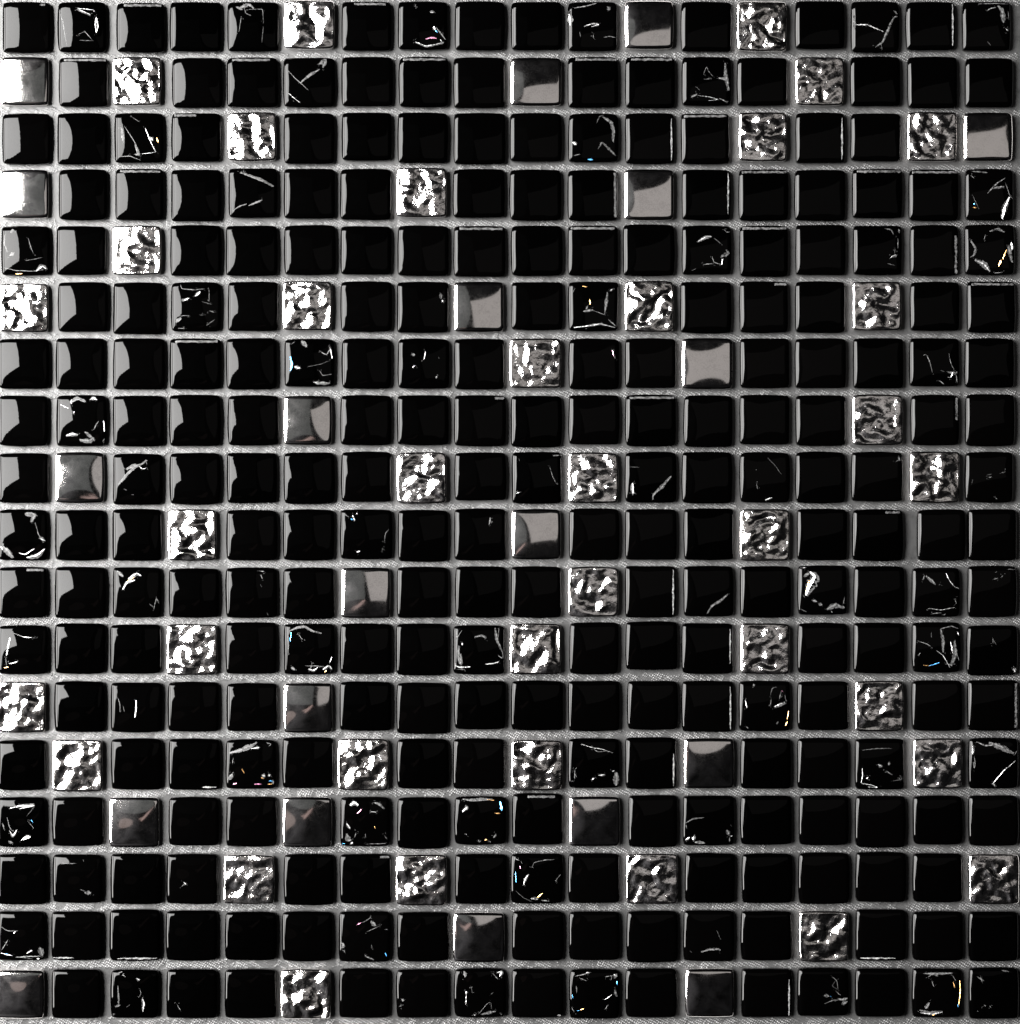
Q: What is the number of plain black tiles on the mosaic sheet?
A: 200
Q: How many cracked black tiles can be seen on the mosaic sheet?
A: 68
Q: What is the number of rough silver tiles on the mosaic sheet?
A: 36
